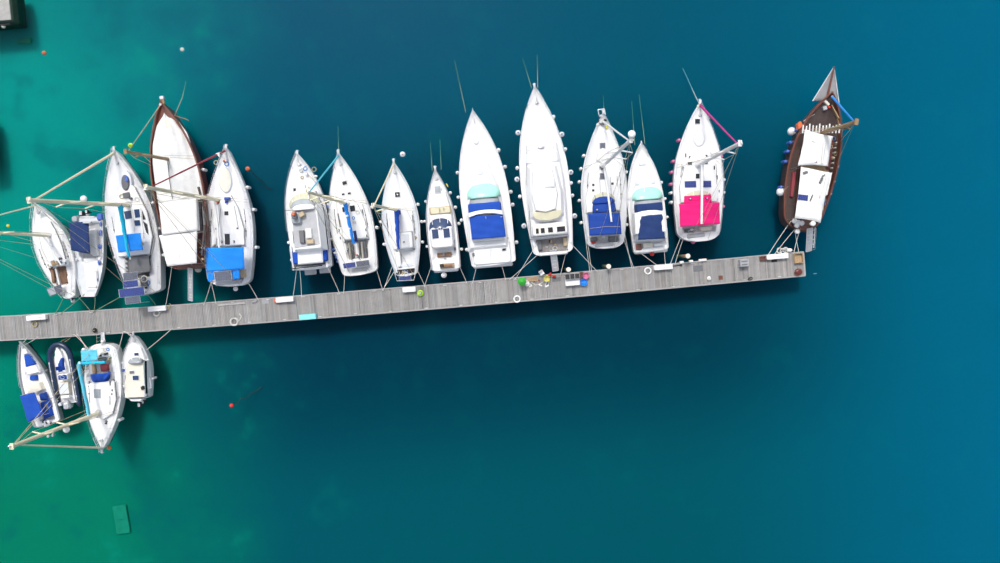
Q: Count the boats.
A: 19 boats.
